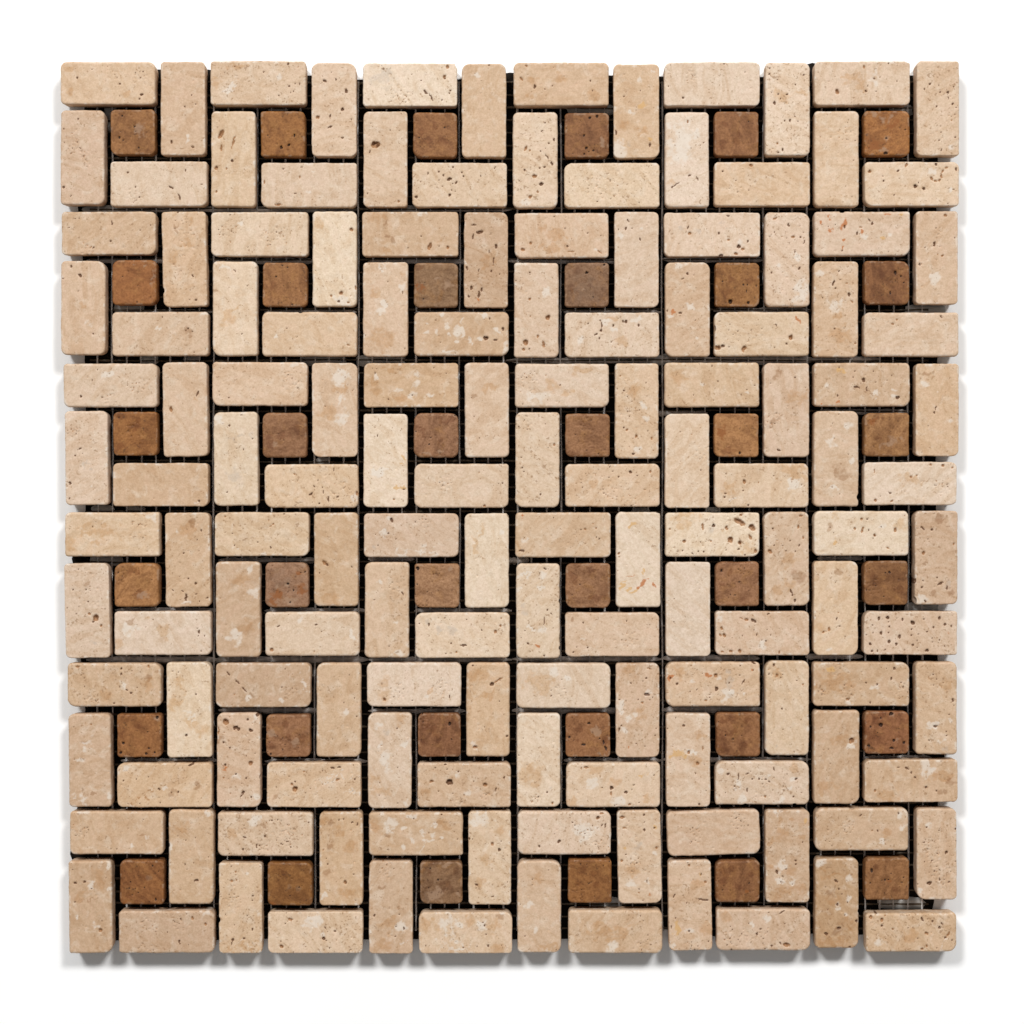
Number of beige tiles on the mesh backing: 144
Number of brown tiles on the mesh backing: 36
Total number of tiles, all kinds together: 180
